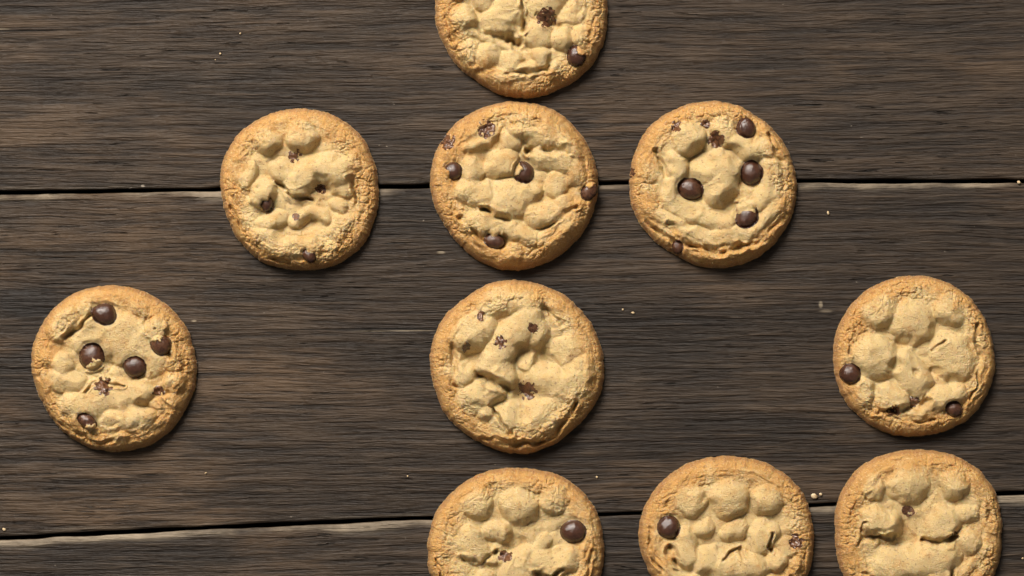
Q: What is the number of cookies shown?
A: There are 10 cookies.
